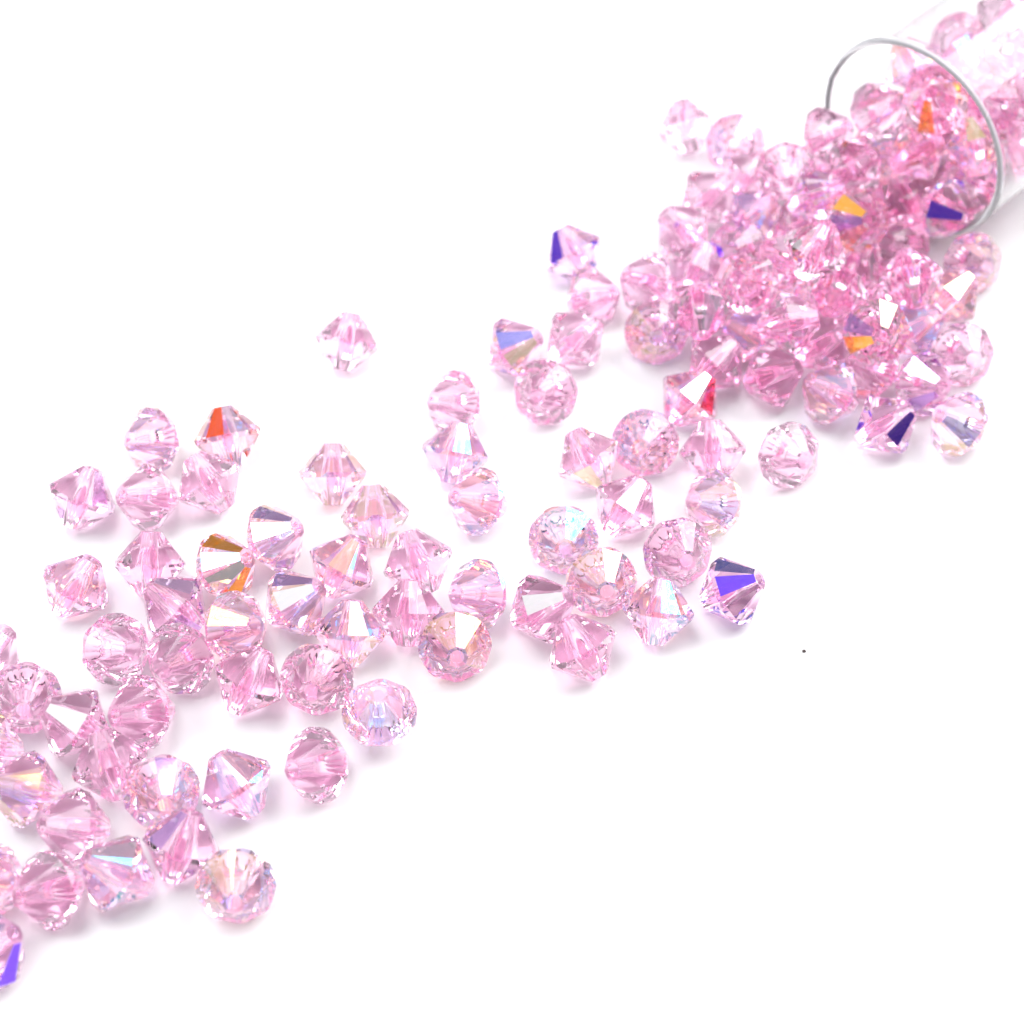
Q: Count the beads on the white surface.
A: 140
